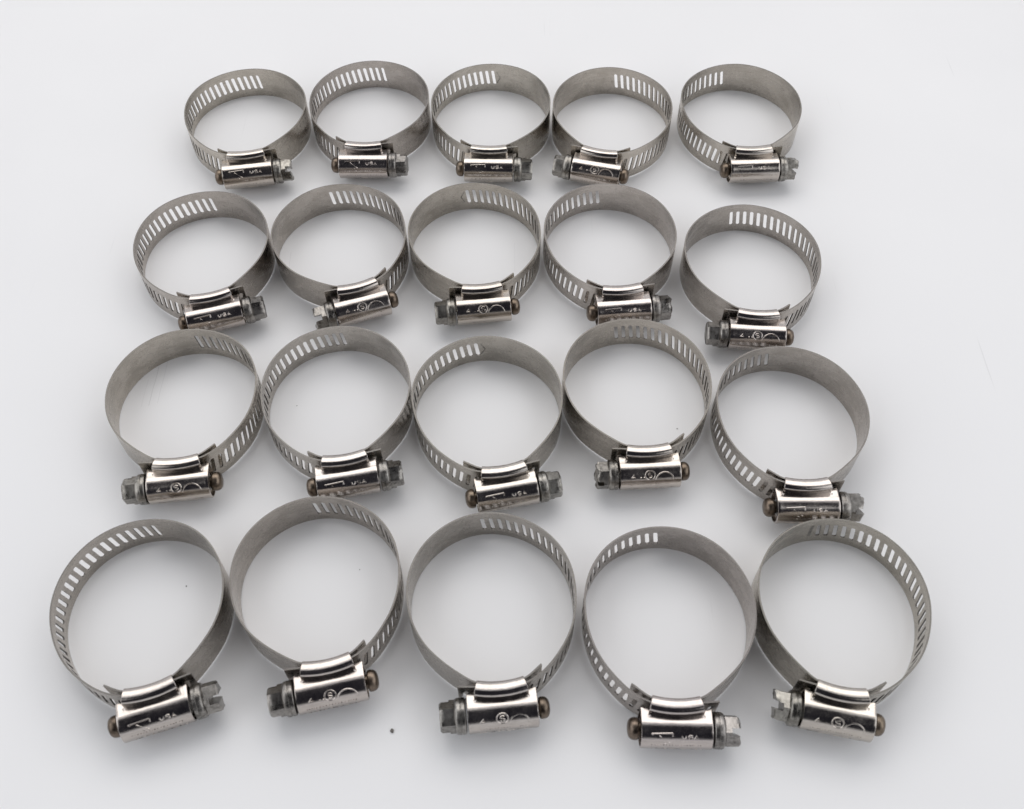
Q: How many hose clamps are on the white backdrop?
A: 20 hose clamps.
